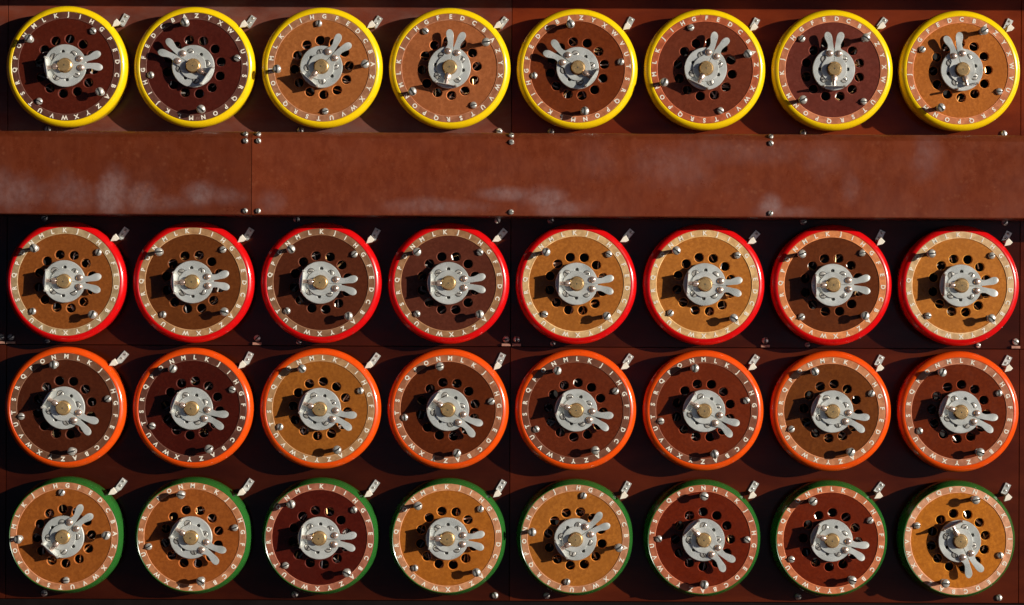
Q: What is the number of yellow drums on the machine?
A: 8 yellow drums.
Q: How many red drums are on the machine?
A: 8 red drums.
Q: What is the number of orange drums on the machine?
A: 8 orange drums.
